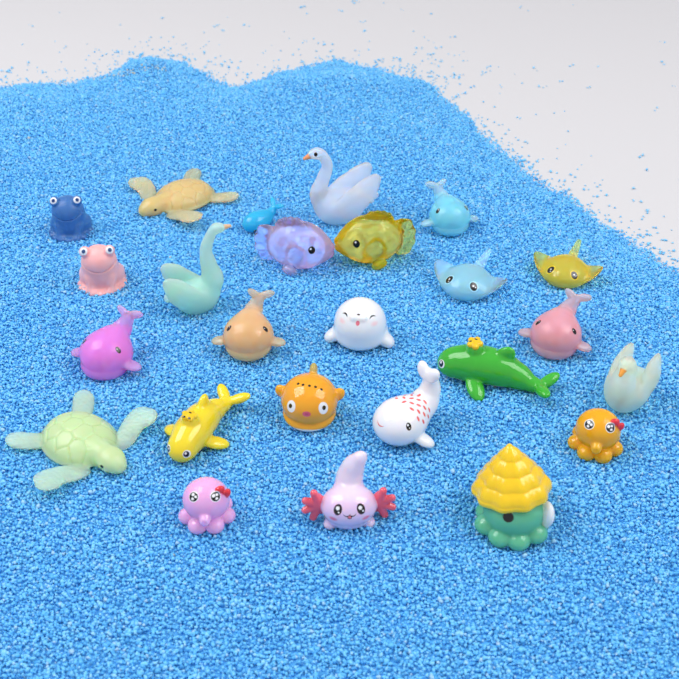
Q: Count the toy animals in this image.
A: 25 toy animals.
